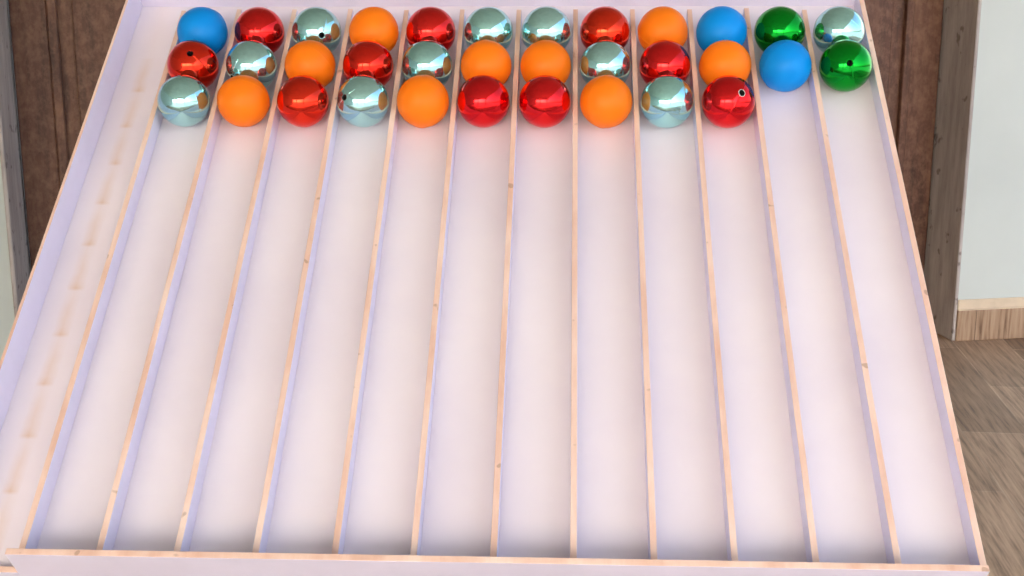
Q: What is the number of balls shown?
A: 34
